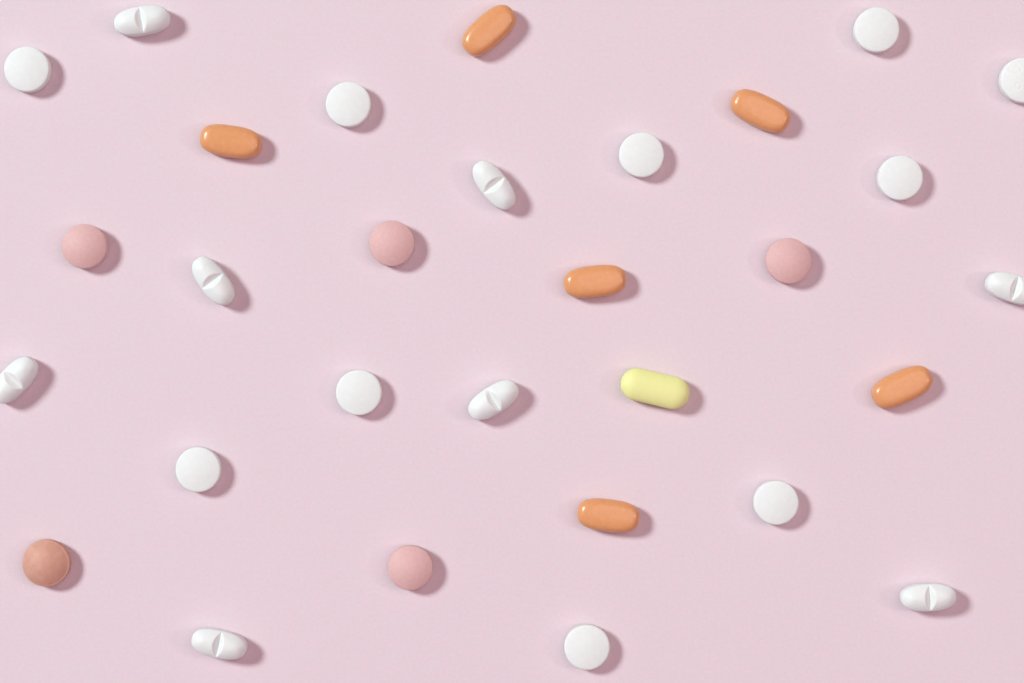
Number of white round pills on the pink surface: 10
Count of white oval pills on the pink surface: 8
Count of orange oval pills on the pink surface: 6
